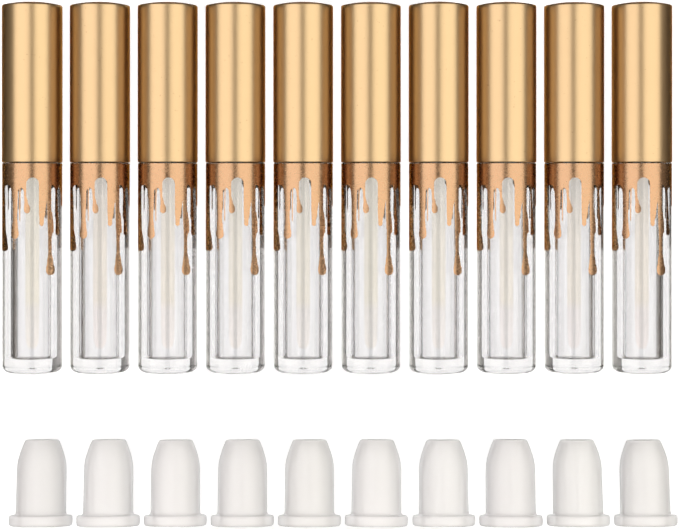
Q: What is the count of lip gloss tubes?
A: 10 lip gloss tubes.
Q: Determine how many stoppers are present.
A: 10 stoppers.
